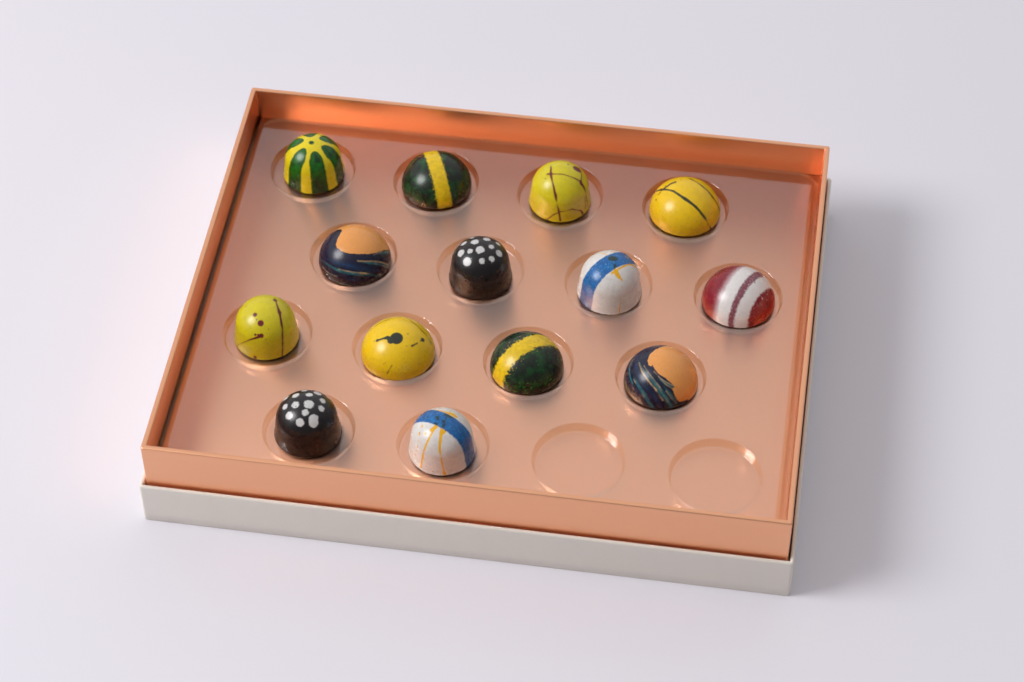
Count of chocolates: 14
